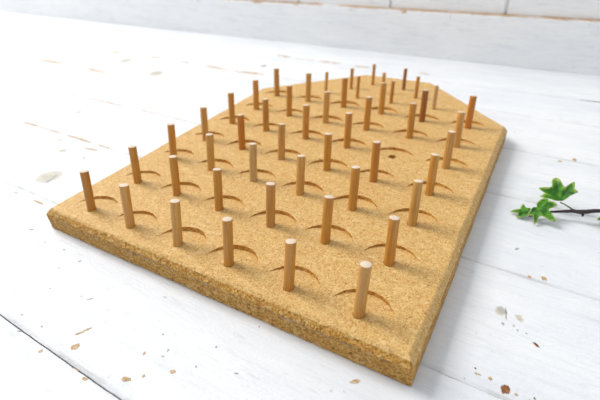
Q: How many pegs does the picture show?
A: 50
